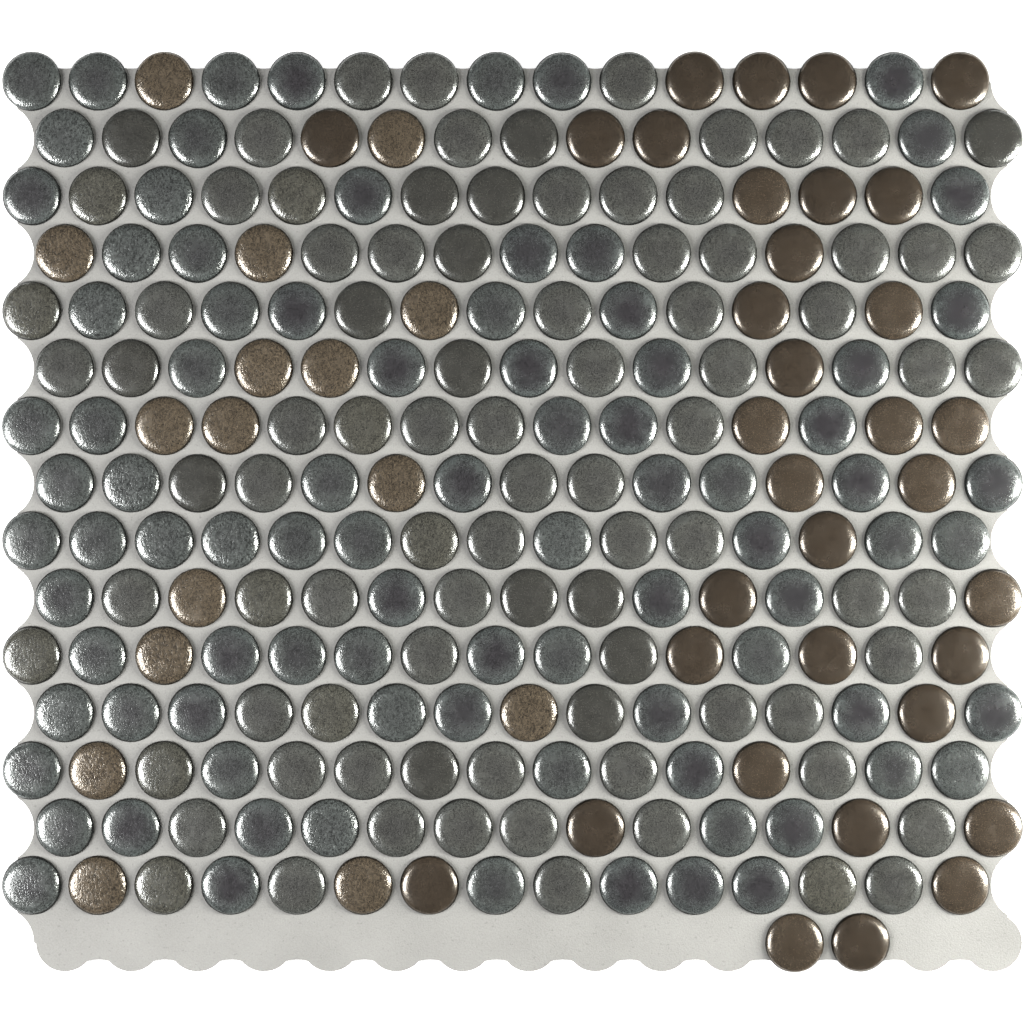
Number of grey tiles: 177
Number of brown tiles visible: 50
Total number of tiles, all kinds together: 227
